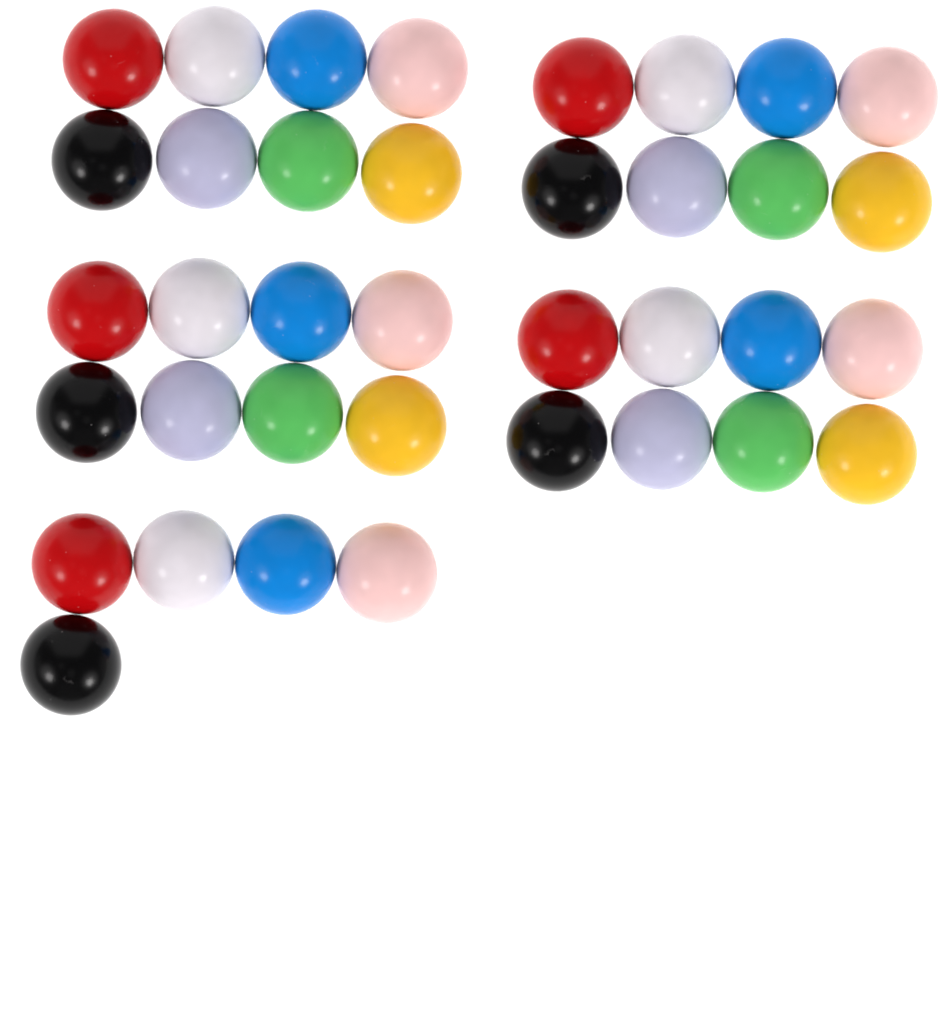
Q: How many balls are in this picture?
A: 37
